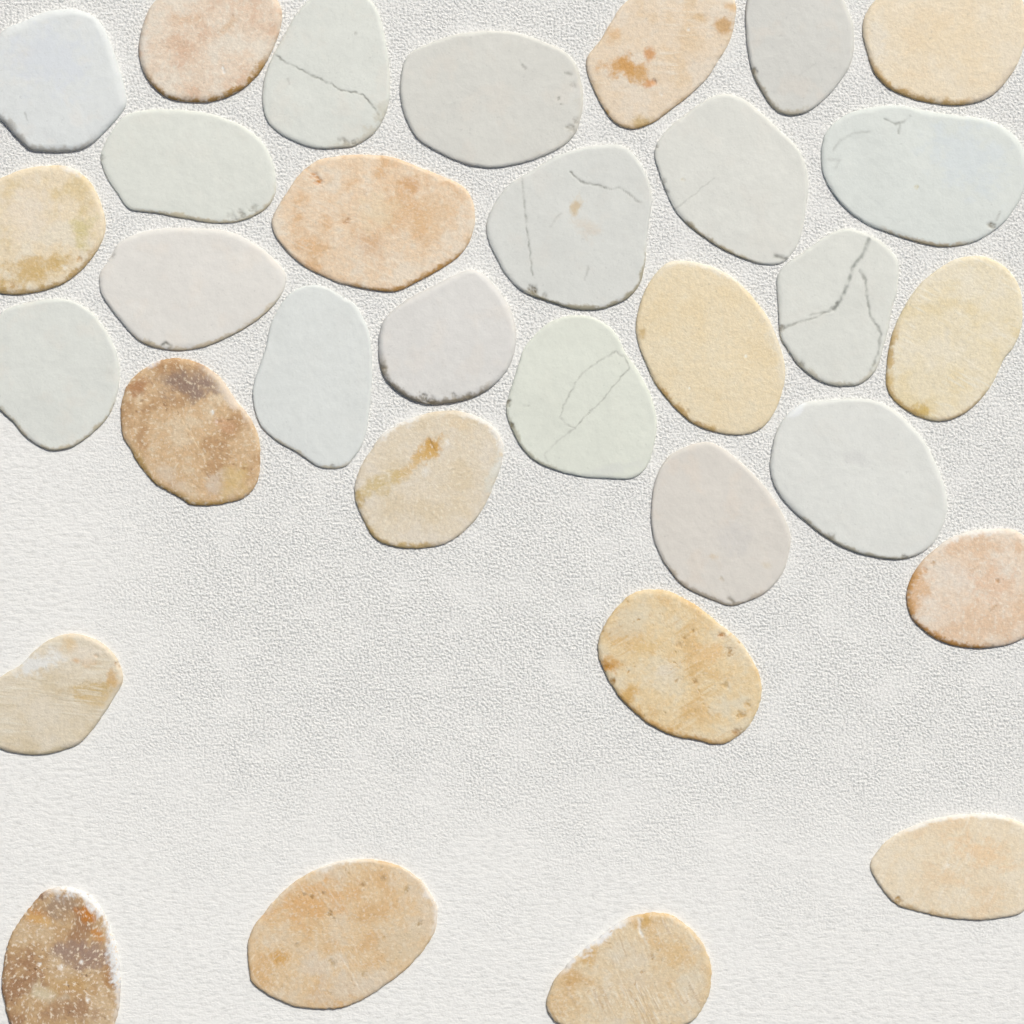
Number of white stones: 16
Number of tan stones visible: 16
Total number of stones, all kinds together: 32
